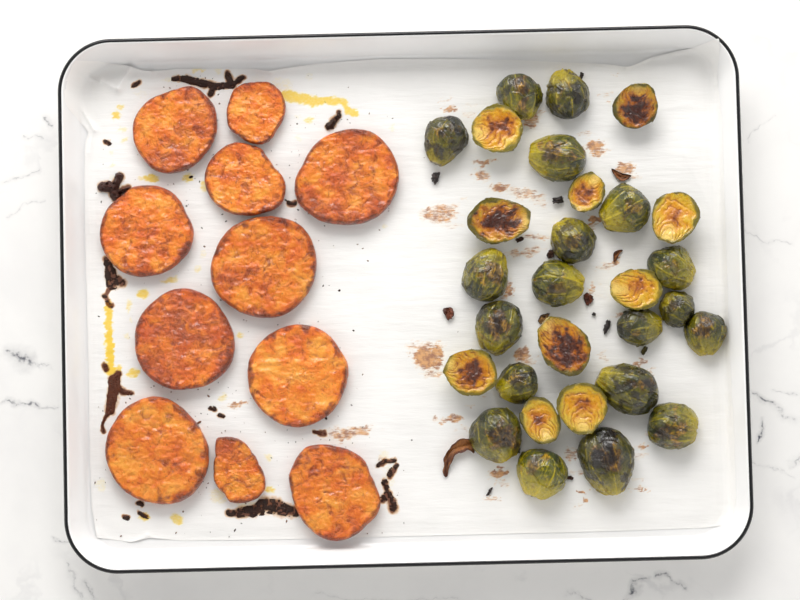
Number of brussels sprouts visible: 29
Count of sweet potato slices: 11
